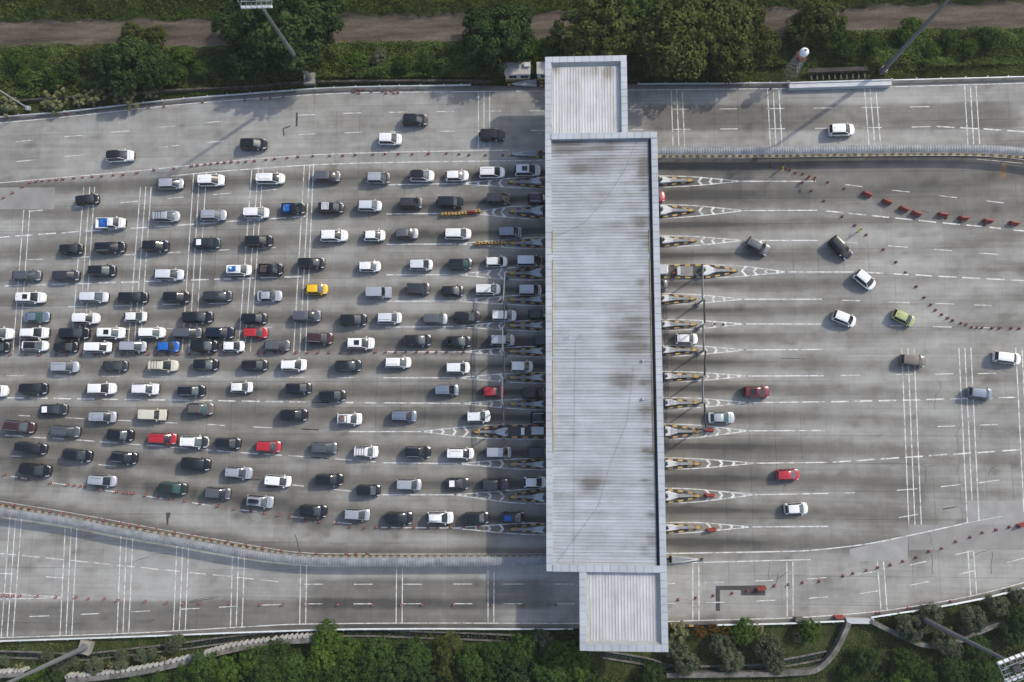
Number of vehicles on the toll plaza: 177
